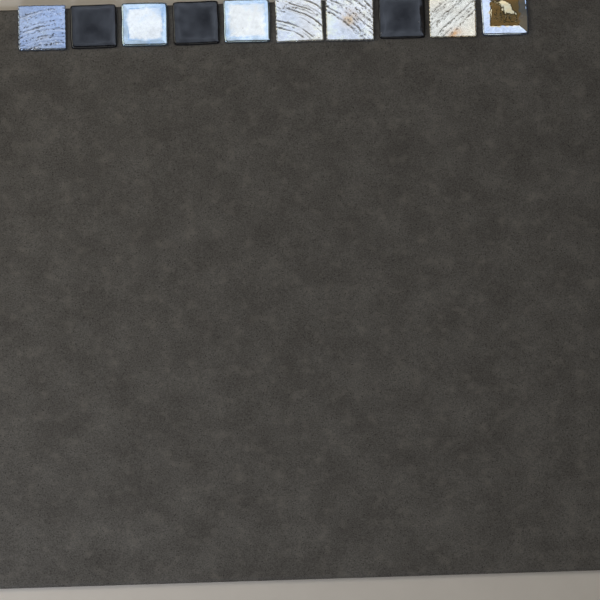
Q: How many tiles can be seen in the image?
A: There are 10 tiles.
